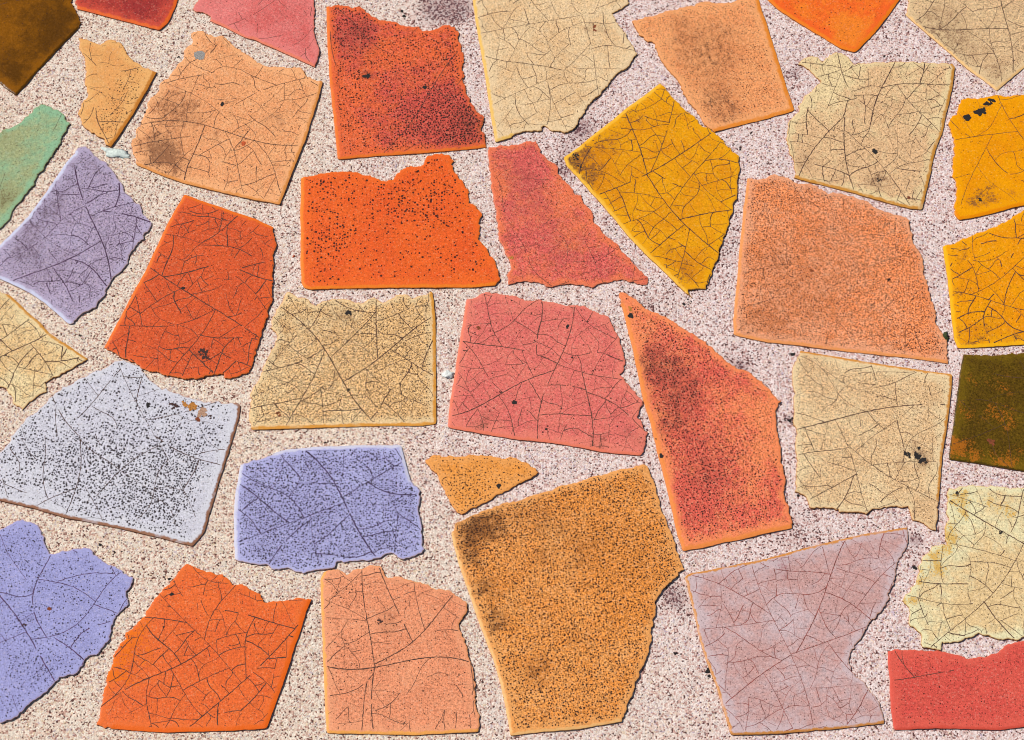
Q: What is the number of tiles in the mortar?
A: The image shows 36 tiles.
